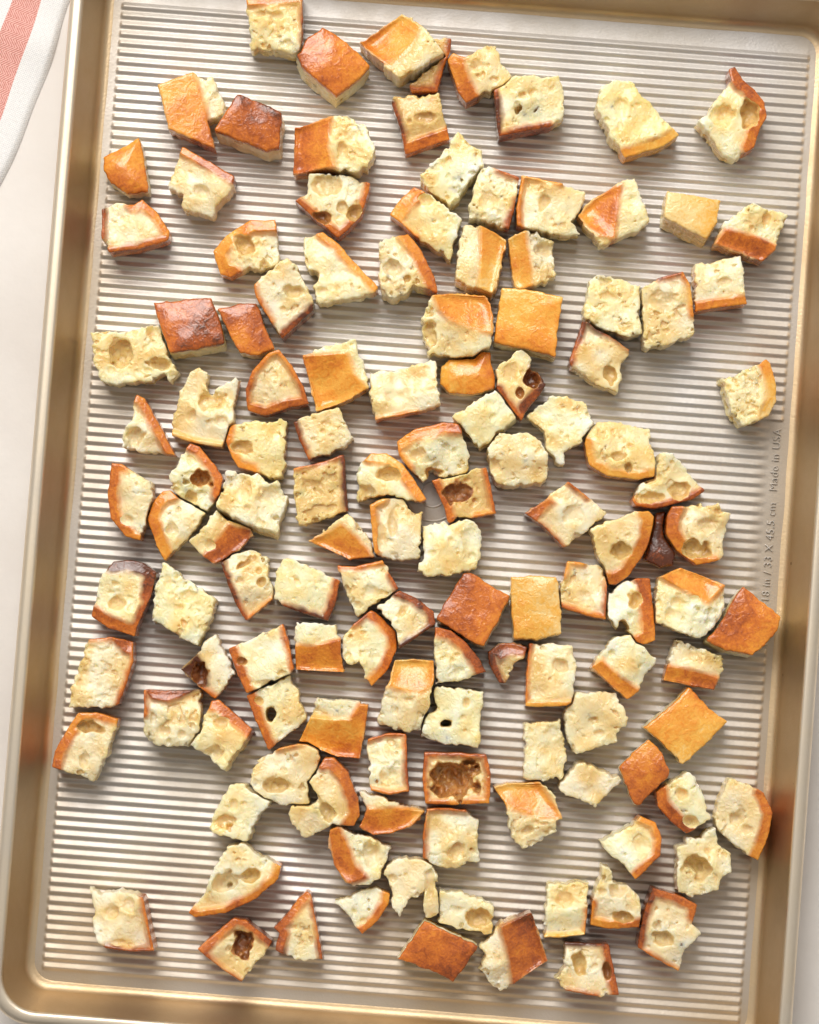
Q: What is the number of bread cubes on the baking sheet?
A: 129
